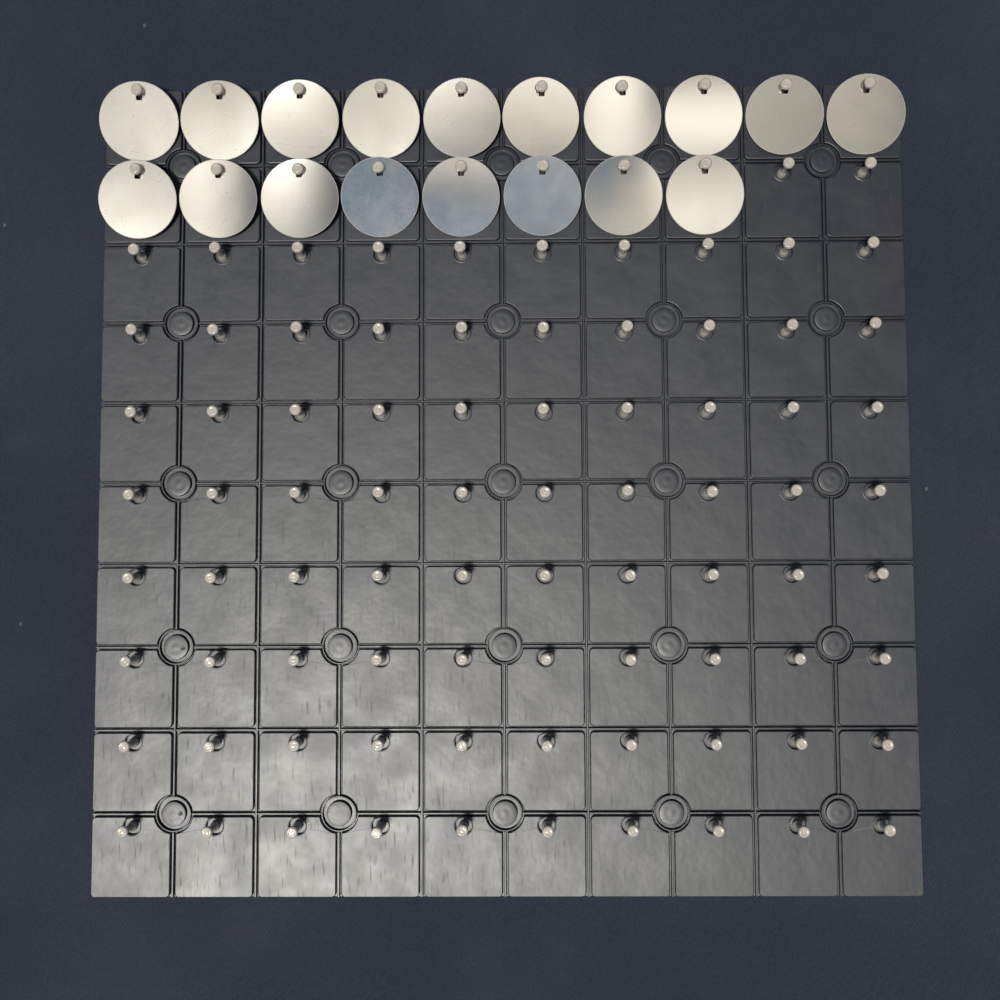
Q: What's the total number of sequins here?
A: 18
